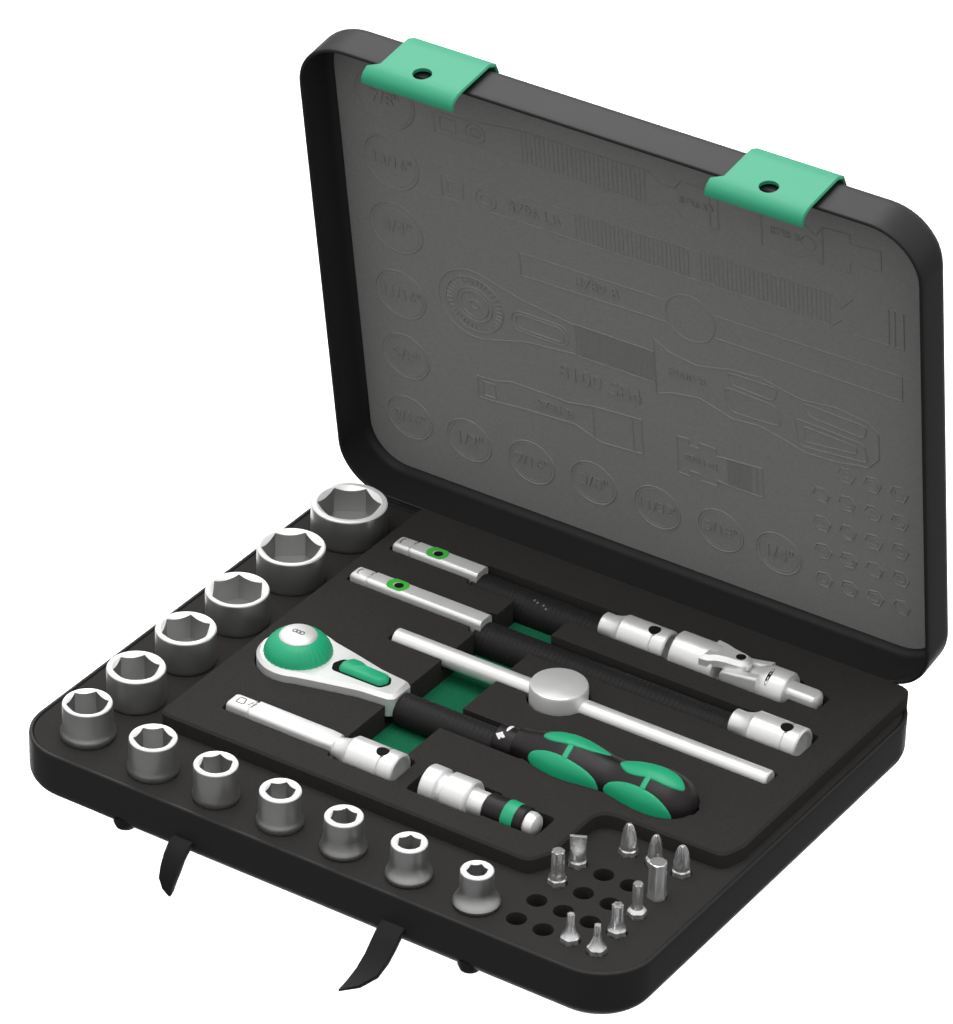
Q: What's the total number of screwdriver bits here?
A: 10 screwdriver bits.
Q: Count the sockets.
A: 12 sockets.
